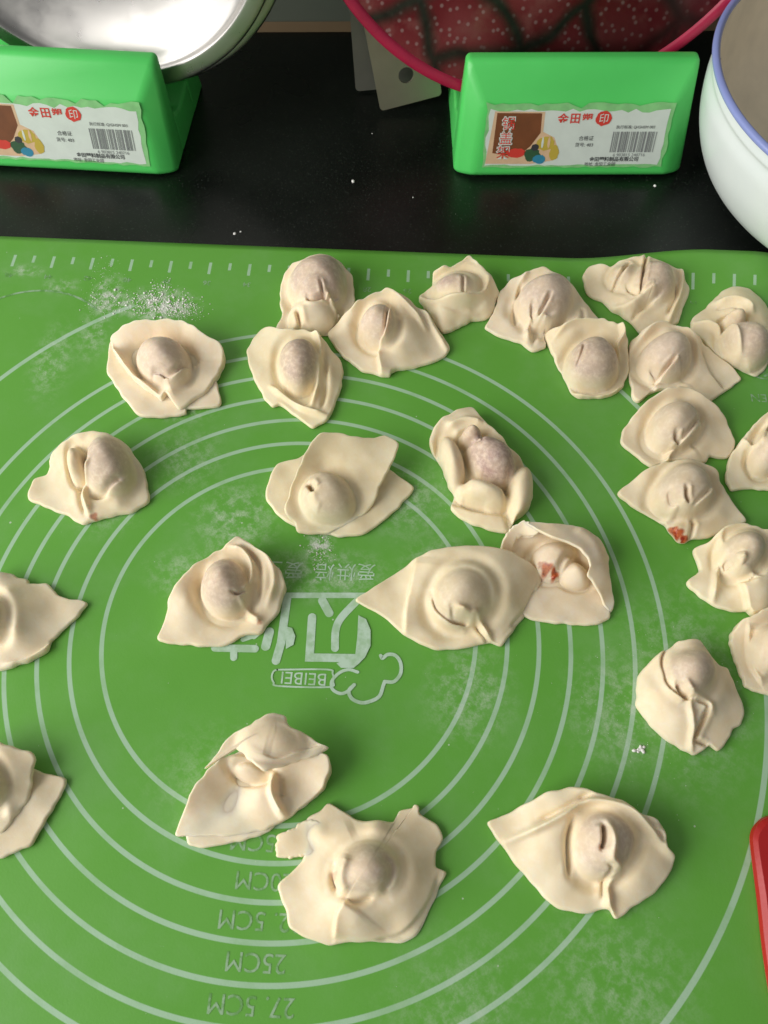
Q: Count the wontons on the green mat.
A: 27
